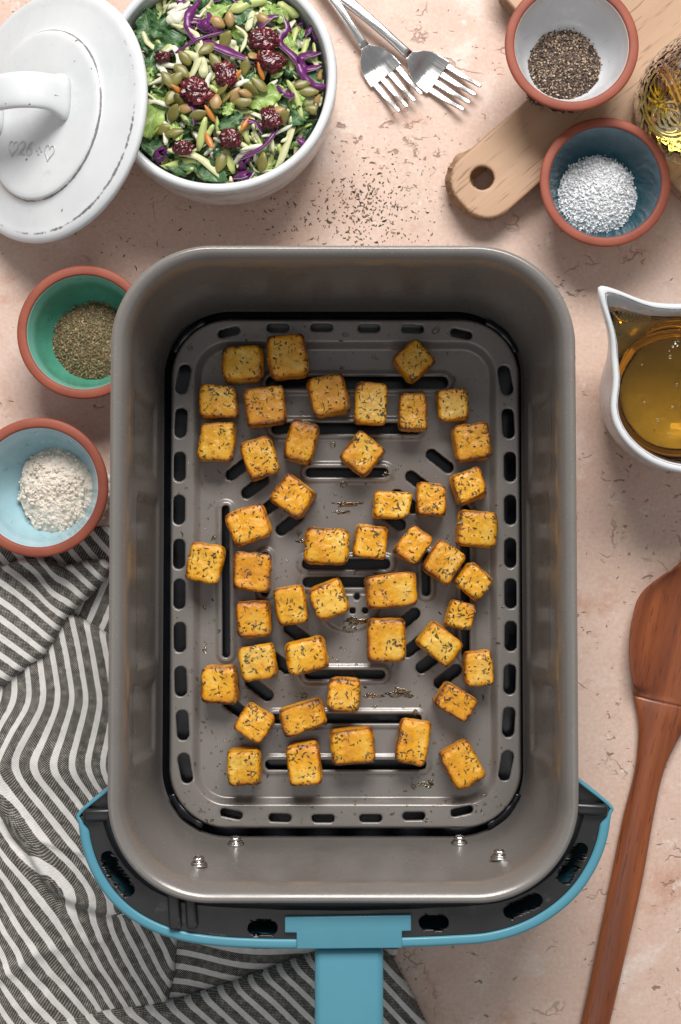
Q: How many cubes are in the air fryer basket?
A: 47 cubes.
